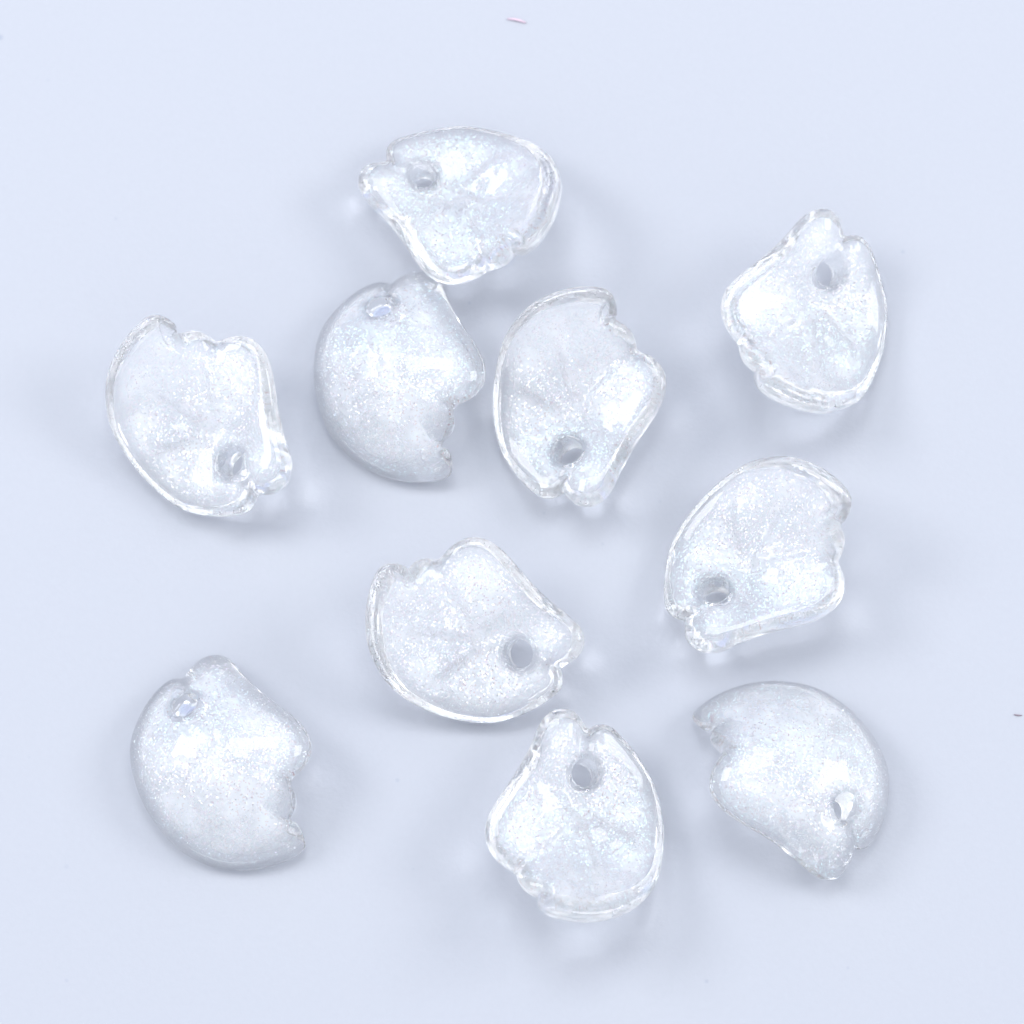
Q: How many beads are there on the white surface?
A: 10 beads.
